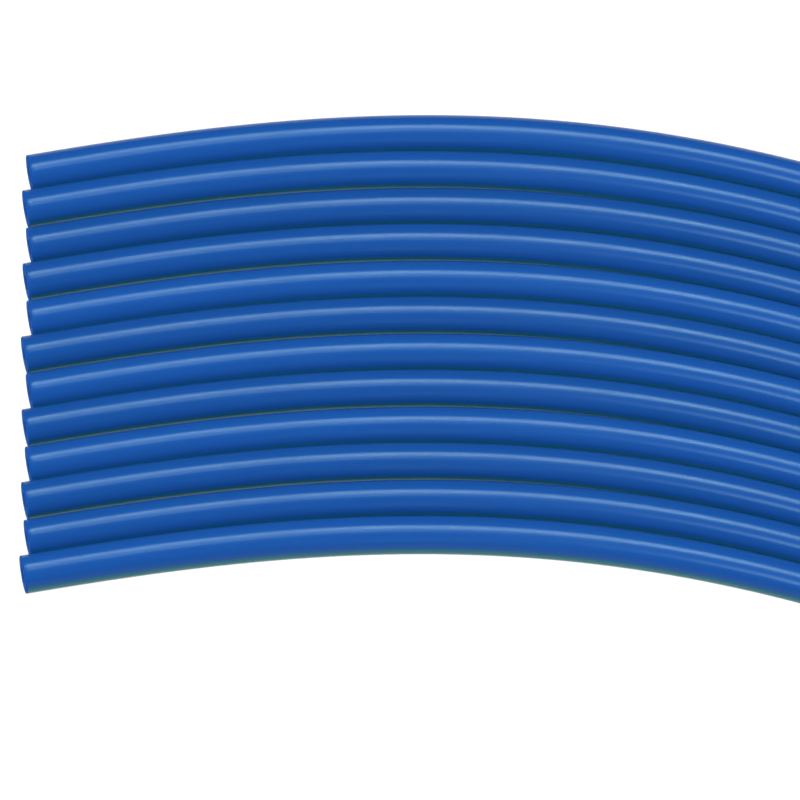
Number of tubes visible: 12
